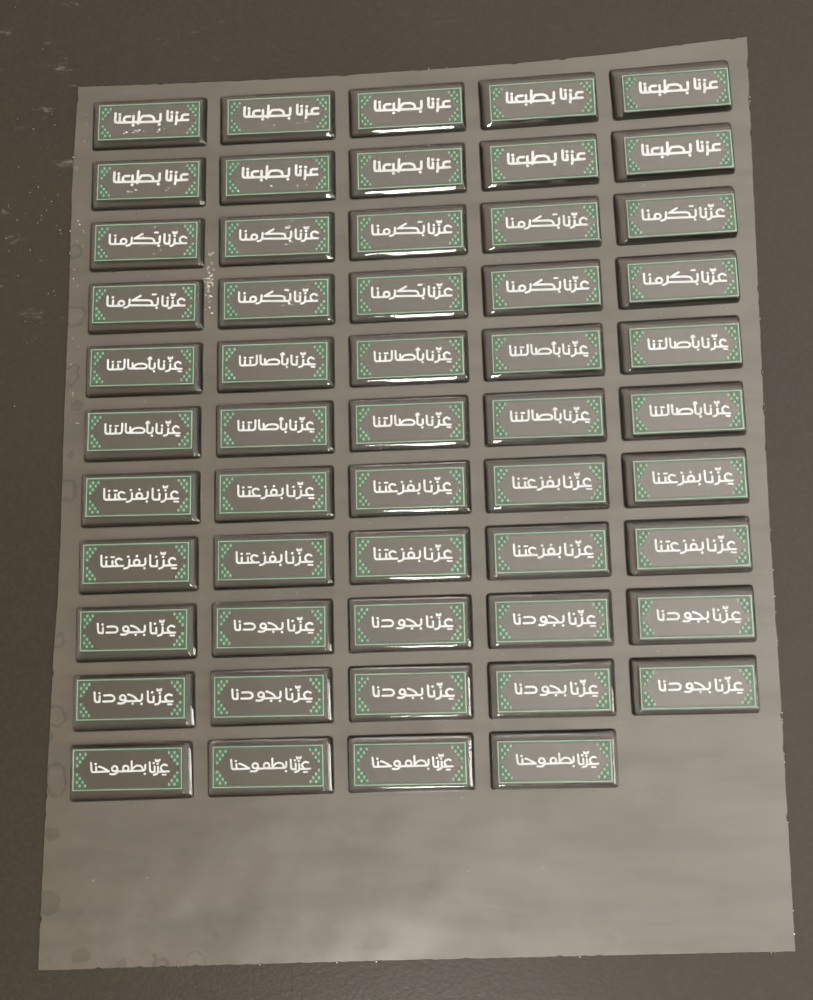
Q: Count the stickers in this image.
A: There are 54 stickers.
